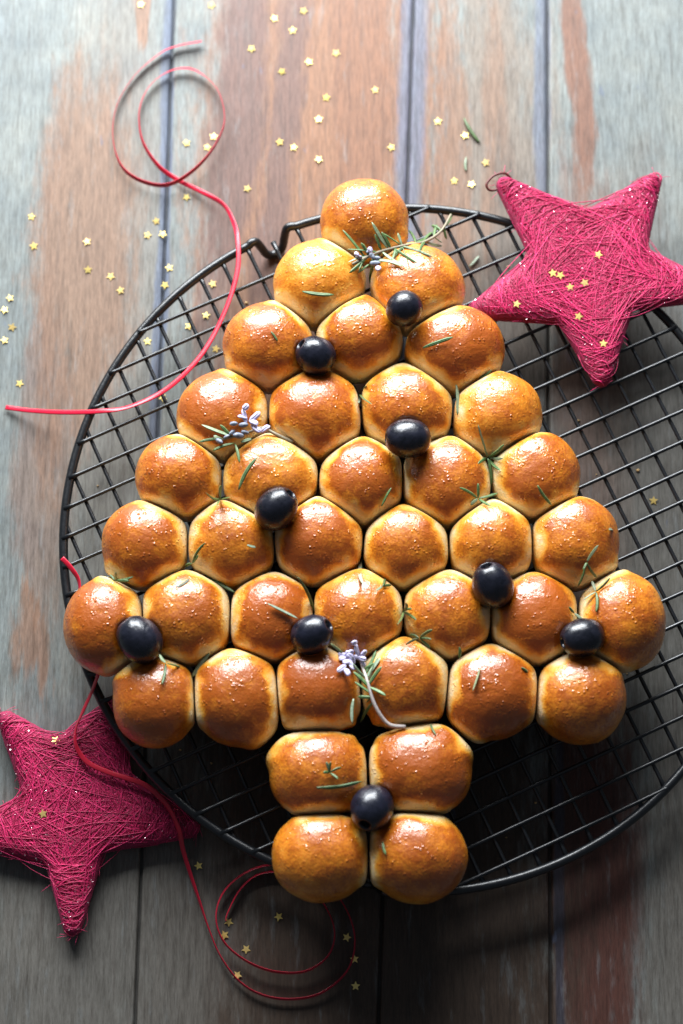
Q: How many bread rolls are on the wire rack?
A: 38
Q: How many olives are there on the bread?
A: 9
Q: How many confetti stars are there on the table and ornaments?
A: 68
